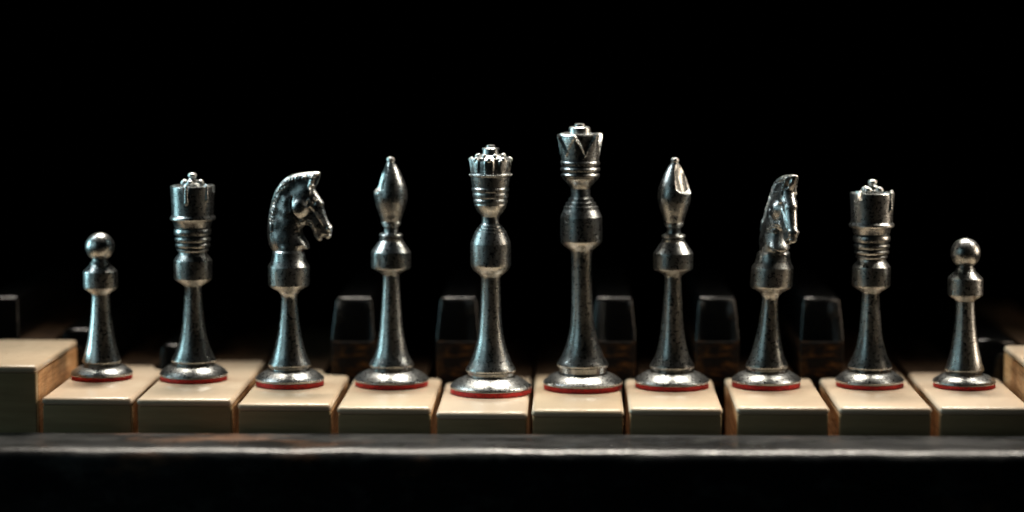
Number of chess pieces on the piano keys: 10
